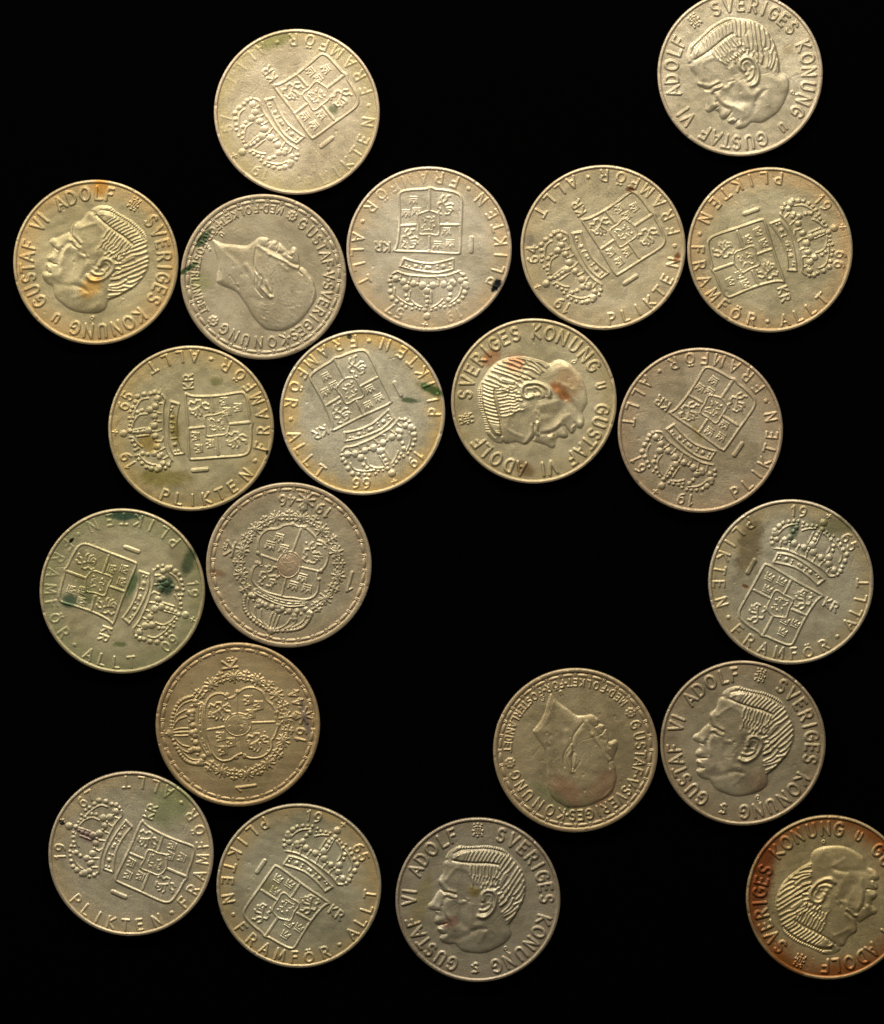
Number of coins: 21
